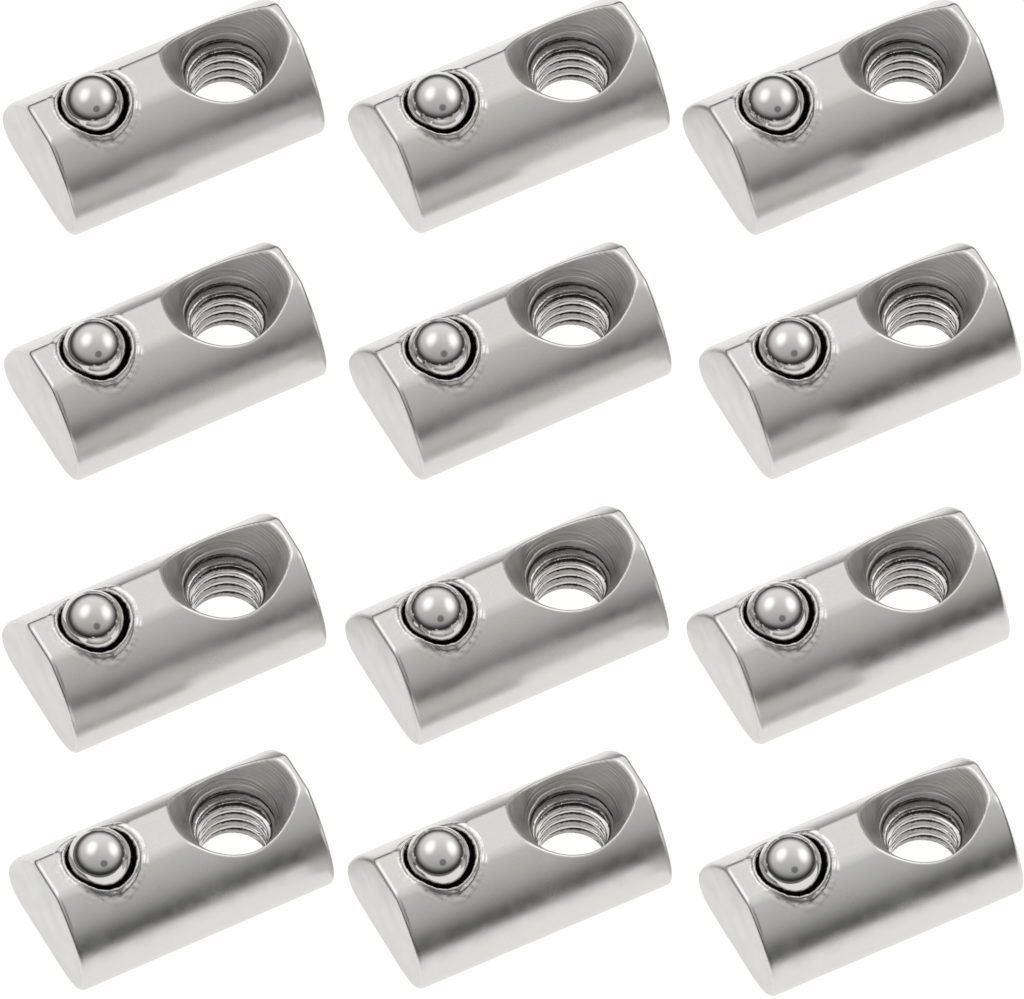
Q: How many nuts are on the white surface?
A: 12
